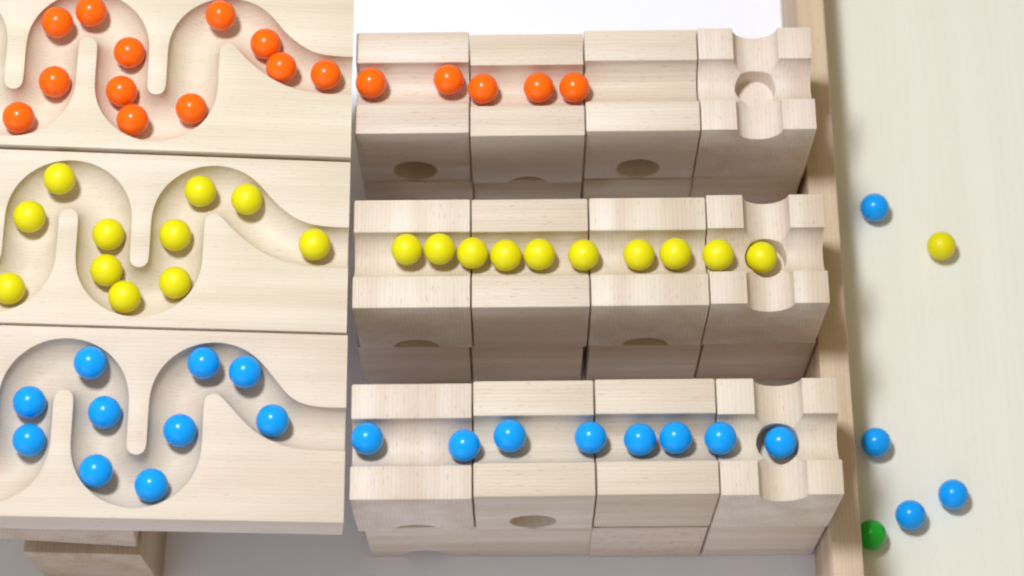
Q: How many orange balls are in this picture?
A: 17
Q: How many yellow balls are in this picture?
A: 22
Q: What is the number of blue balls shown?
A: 22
